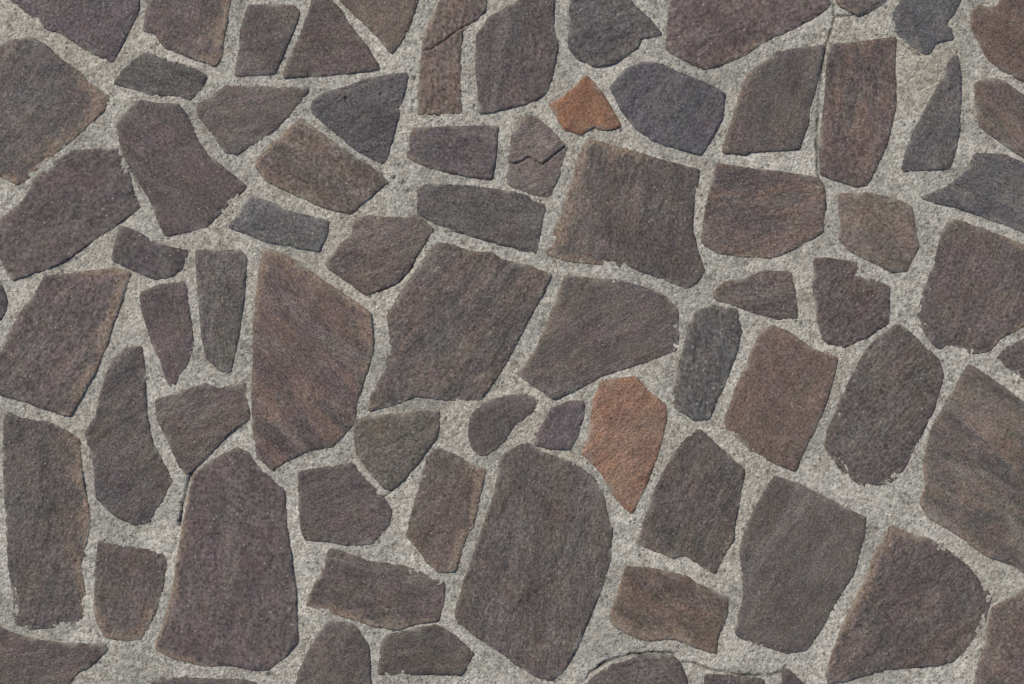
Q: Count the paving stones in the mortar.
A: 75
